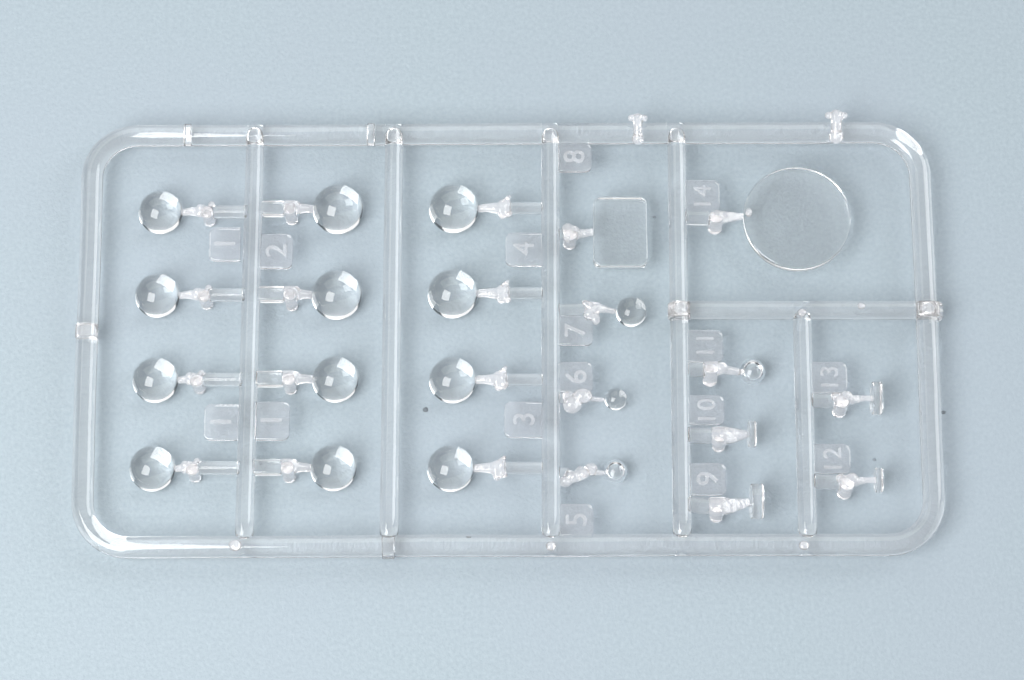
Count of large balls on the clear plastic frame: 12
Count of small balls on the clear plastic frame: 4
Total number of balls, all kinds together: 16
